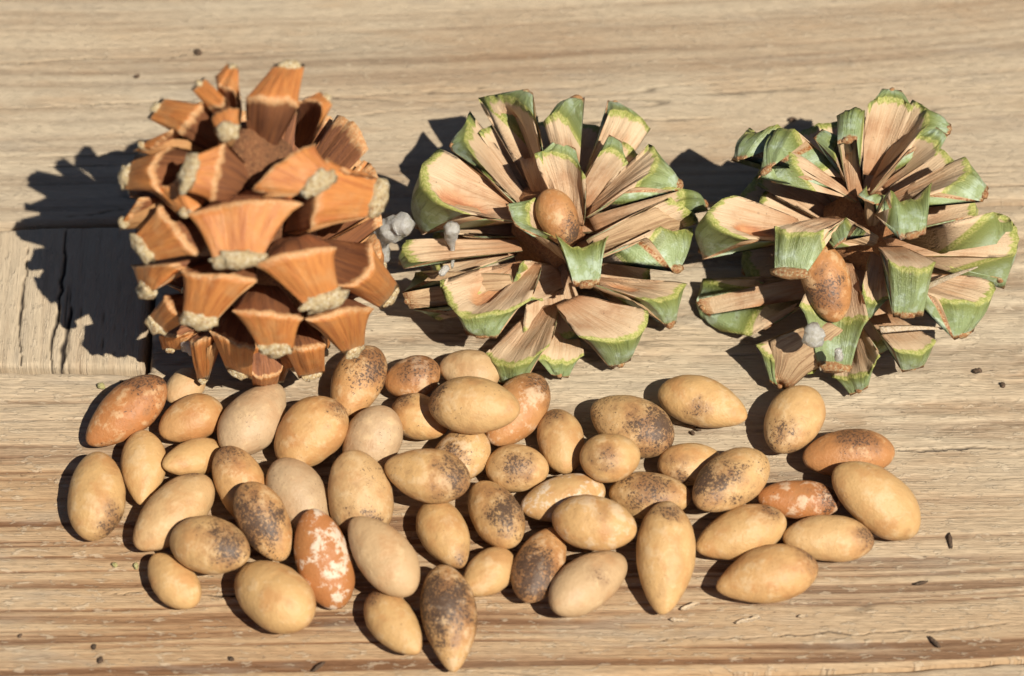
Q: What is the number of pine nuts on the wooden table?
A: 54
